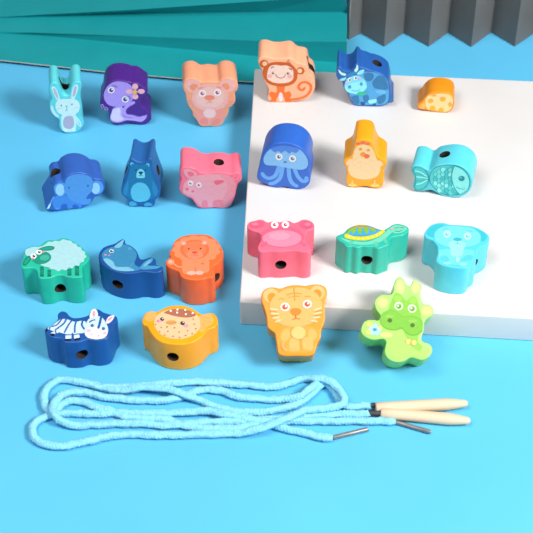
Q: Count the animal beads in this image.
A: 22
